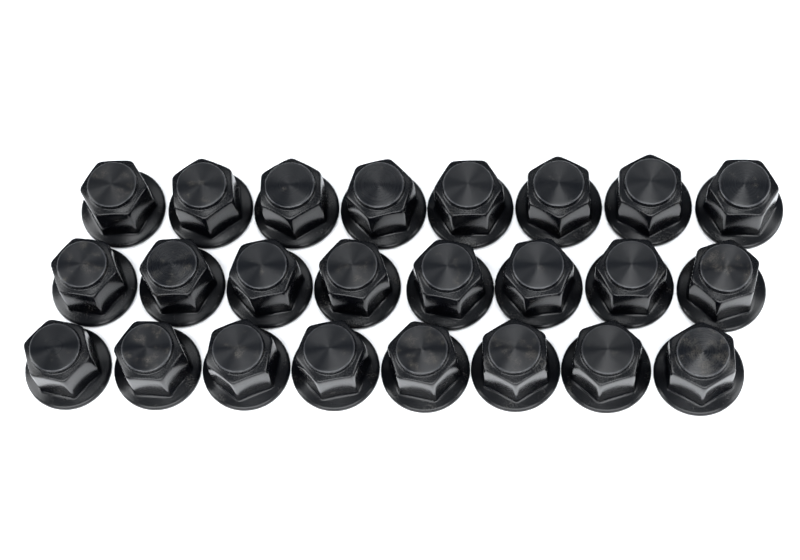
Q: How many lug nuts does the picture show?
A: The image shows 24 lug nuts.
